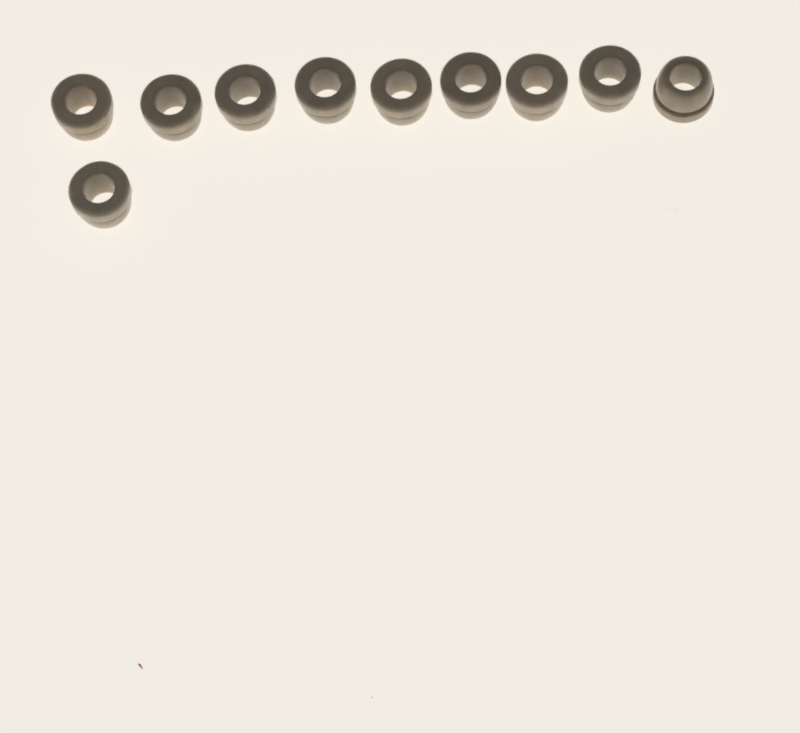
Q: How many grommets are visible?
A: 10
